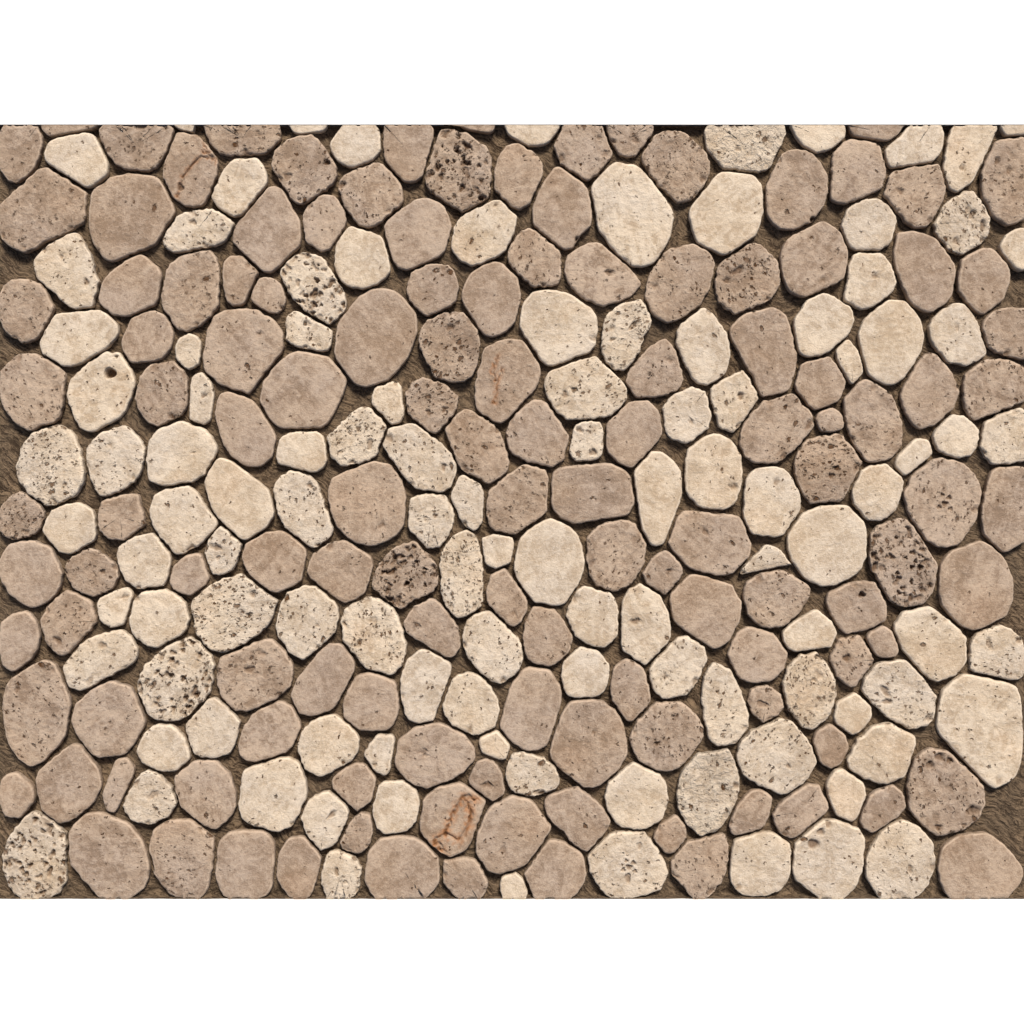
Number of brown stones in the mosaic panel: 128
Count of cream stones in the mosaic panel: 109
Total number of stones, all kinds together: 237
